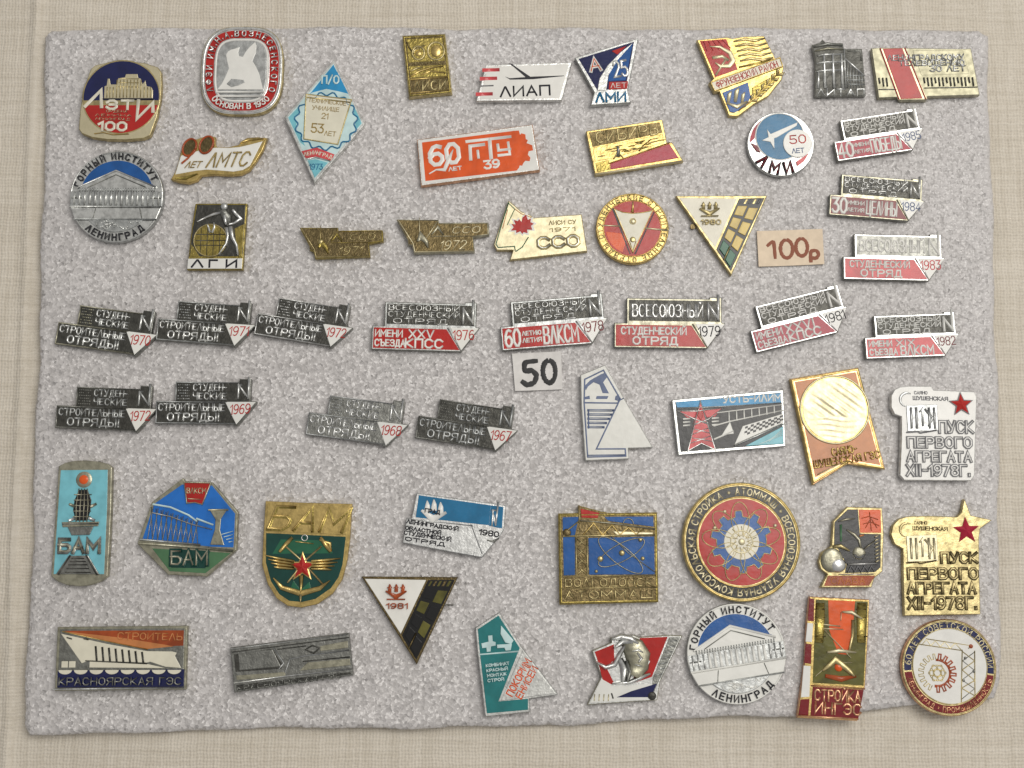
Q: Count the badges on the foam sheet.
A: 55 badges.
